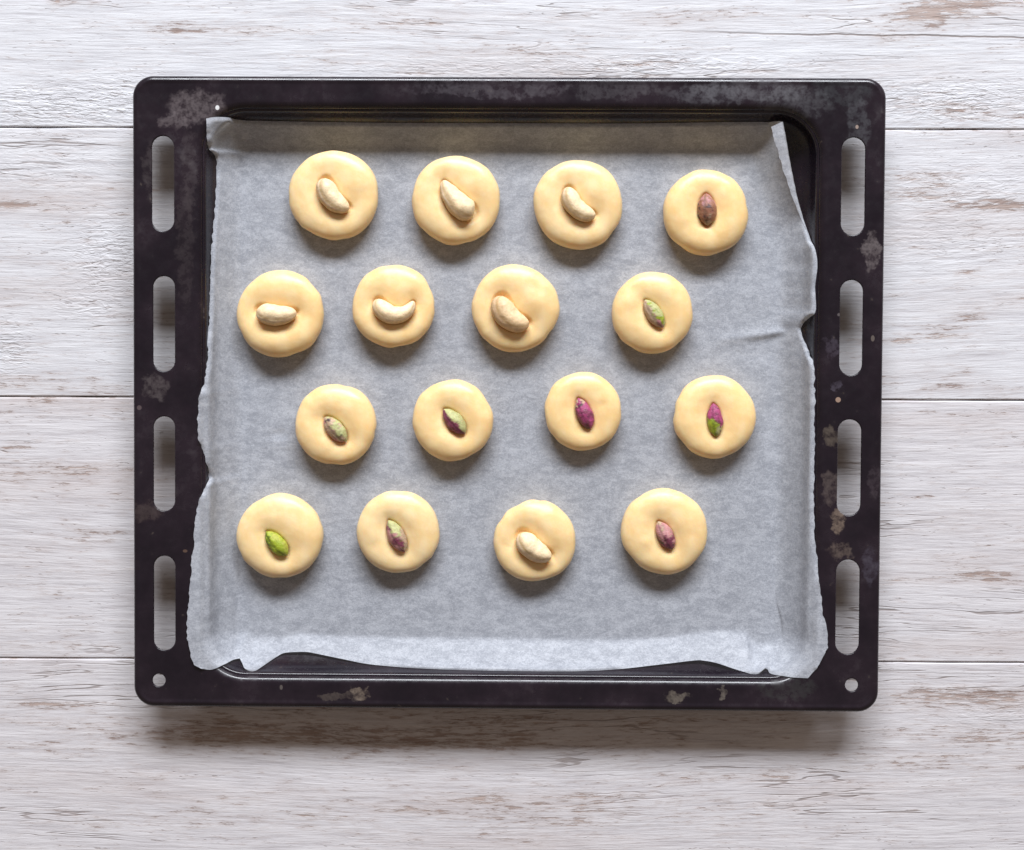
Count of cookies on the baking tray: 16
